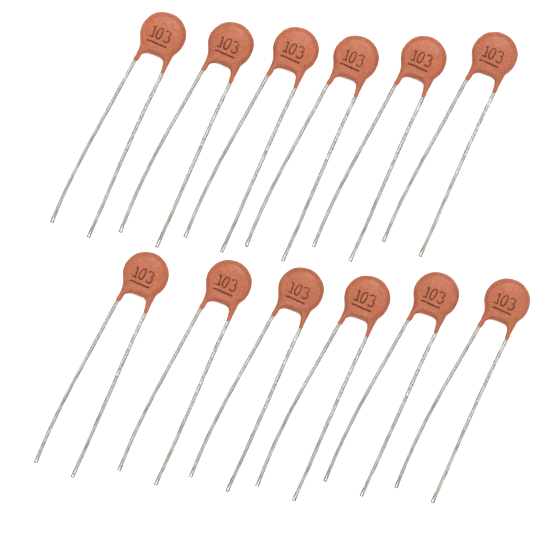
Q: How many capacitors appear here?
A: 12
